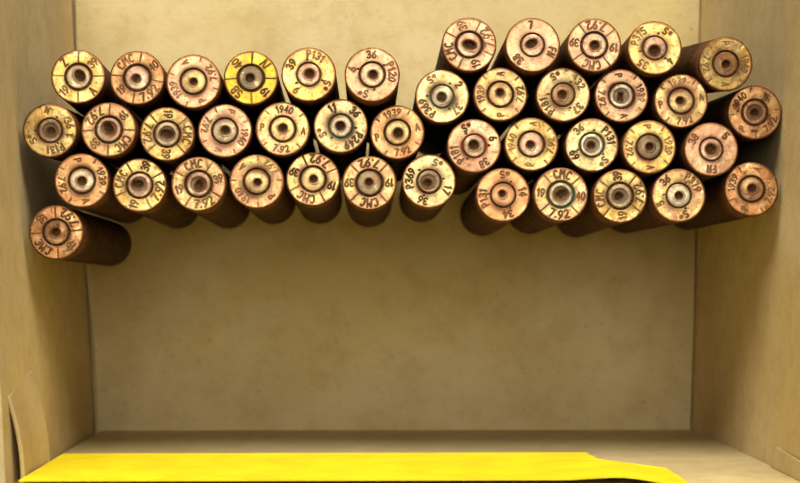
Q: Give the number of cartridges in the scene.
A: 42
